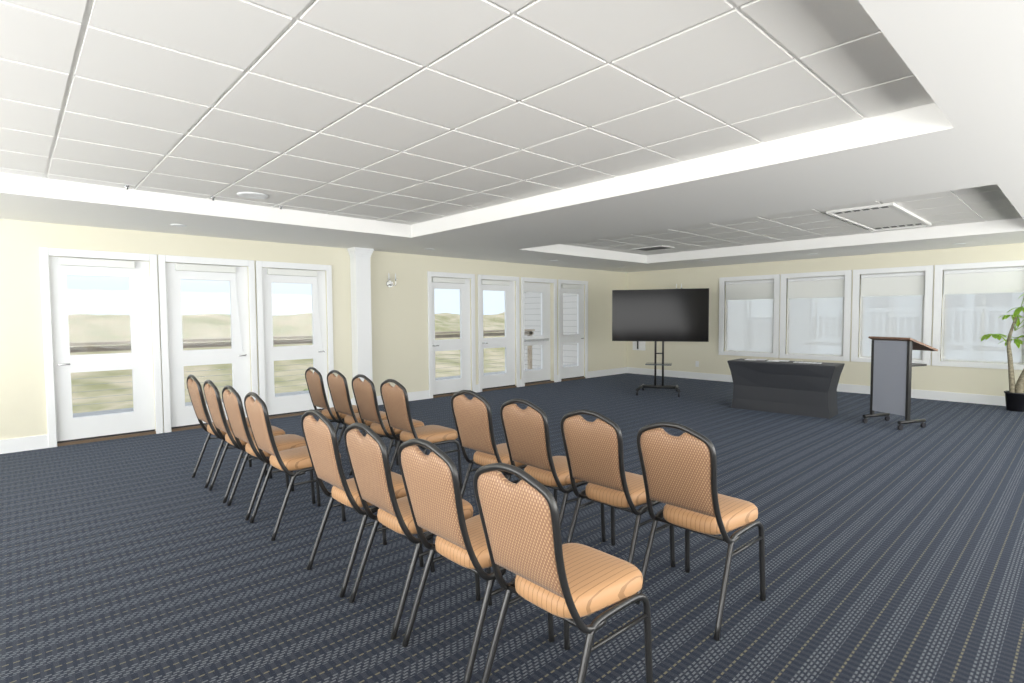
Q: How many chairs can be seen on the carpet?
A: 16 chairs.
